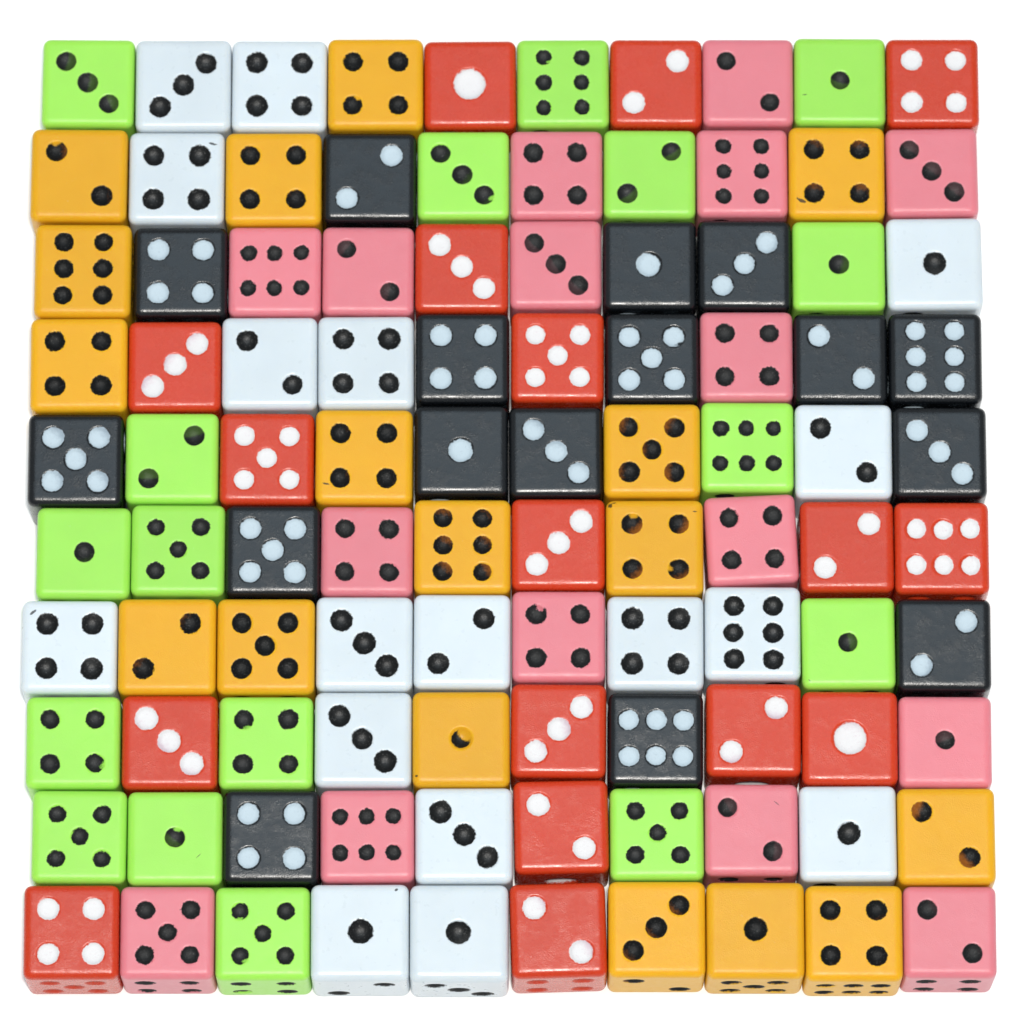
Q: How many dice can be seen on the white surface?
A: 100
